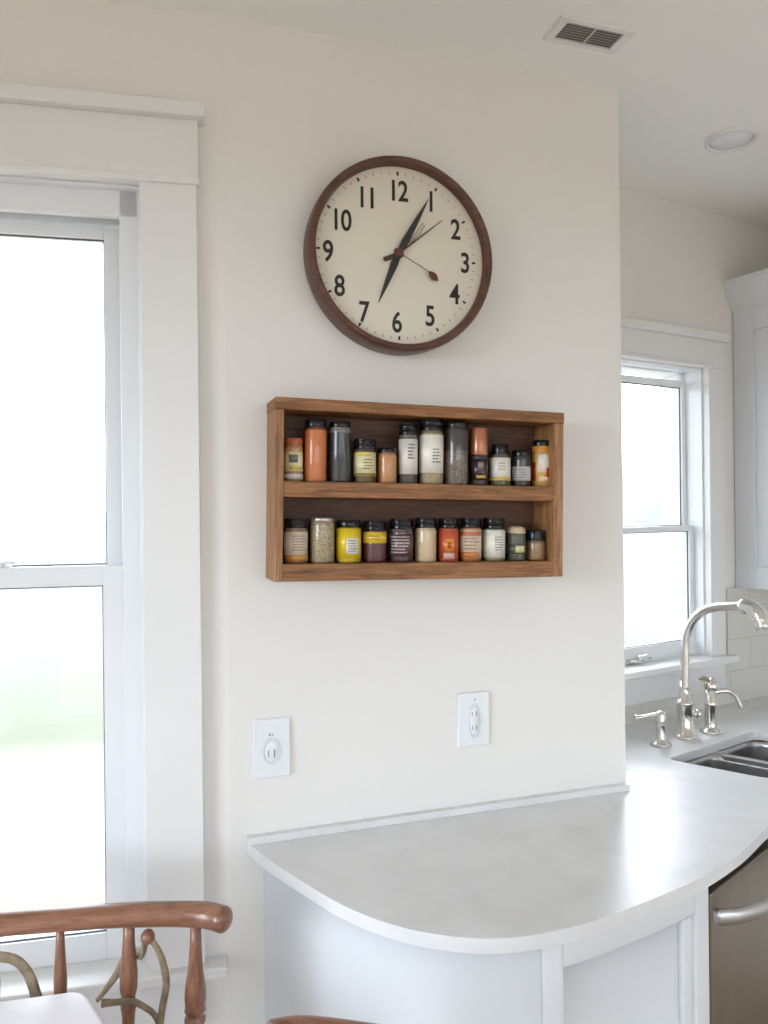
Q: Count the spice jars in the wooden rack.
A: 23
